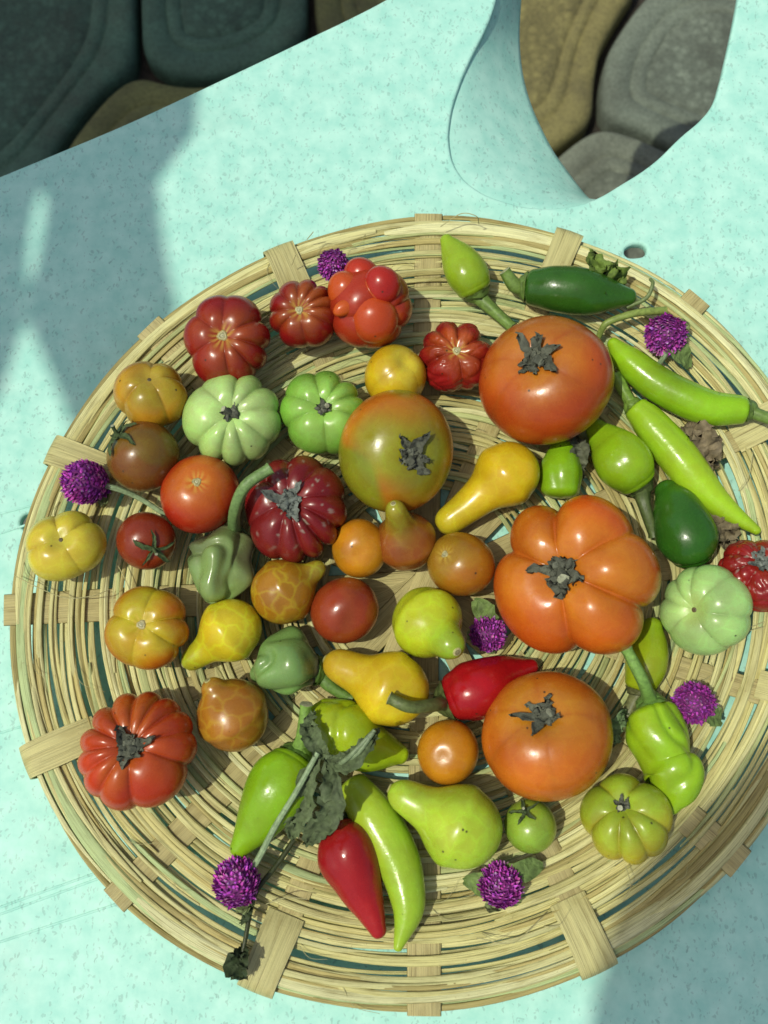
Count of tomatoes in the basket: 35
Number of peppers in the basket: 16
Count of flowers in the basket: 7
